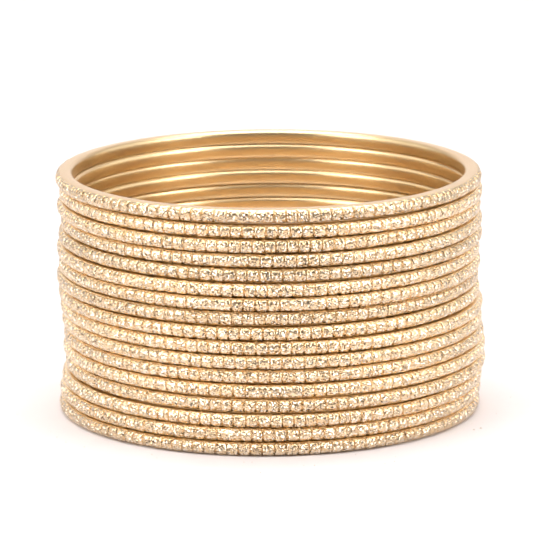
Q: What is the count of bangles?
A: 17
